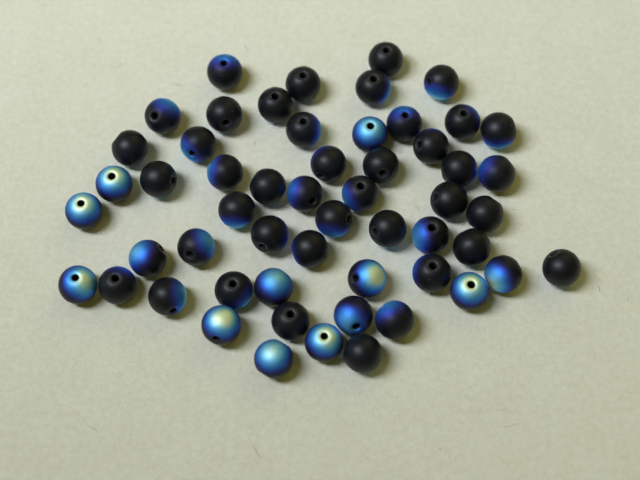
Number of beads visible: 55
